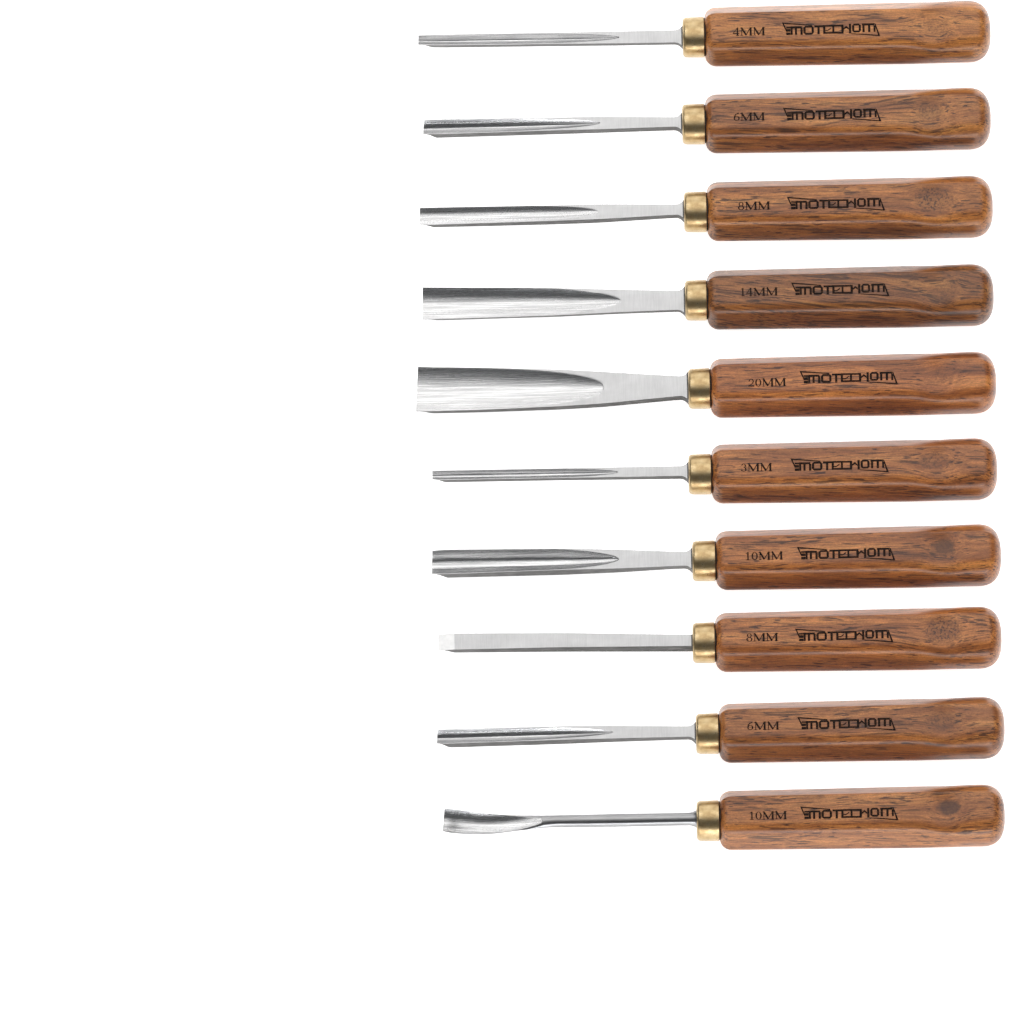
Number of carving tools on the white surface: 10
